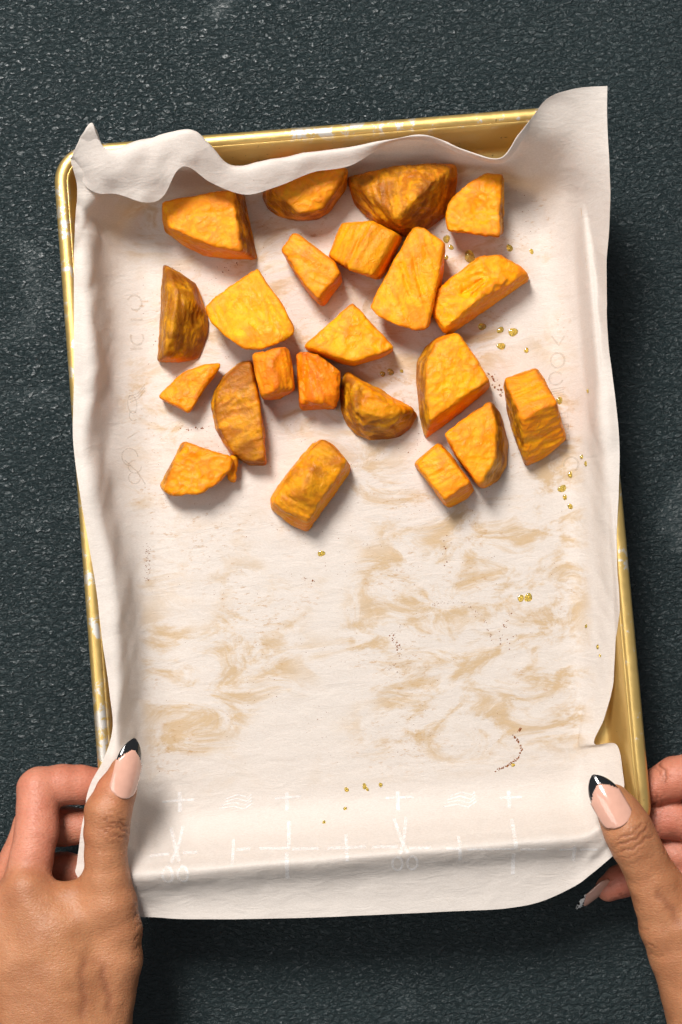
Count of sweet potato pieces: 22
